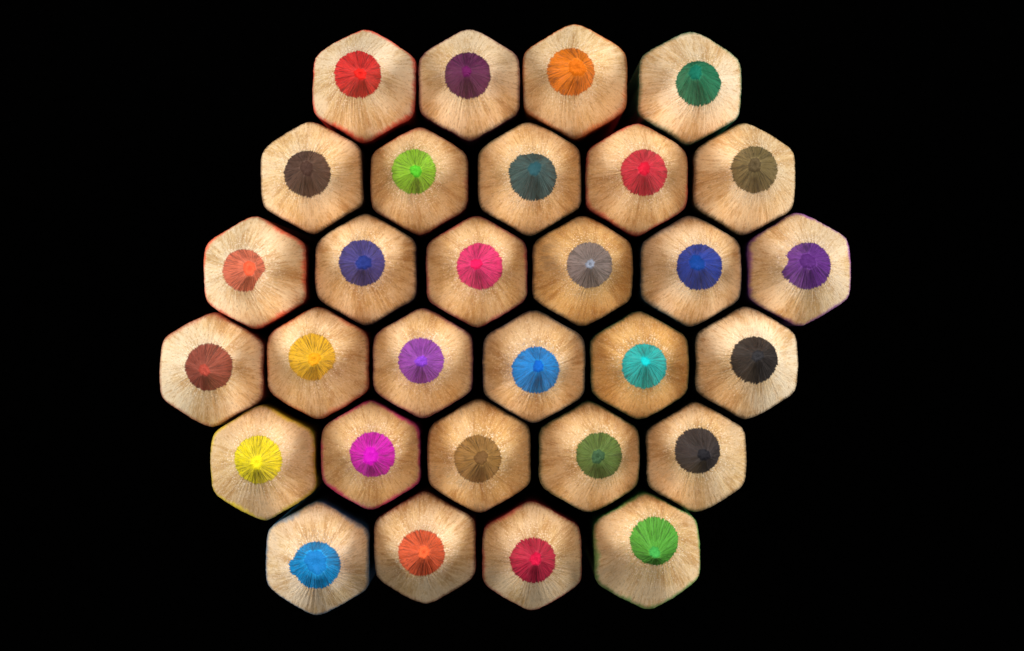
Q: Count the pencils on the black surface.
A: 30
